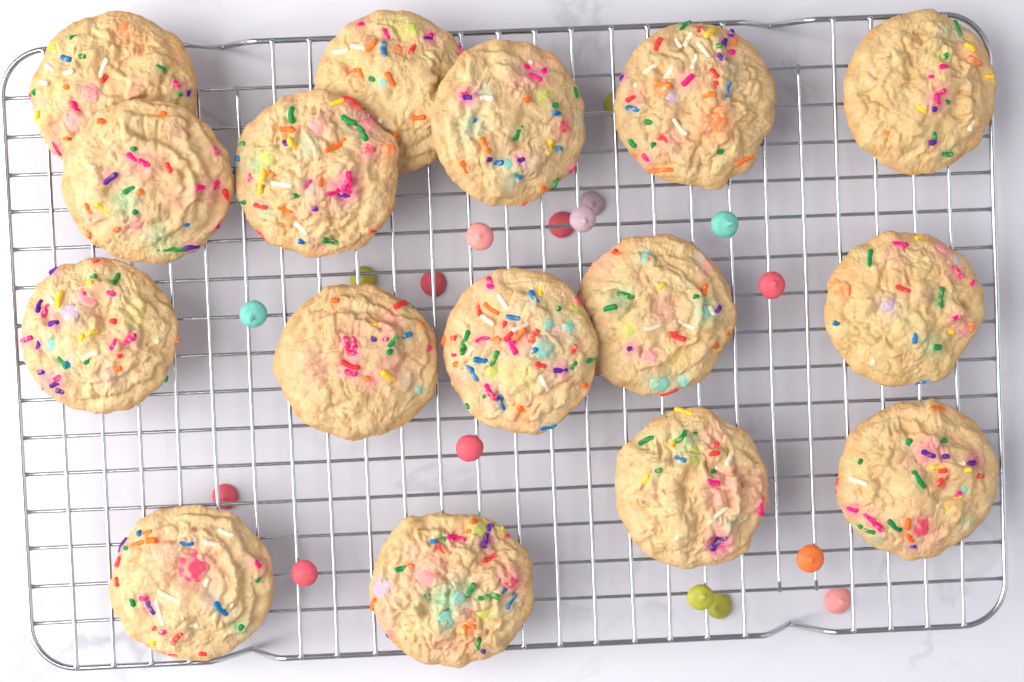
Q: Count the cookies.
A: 16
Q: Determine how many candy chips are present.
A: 17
